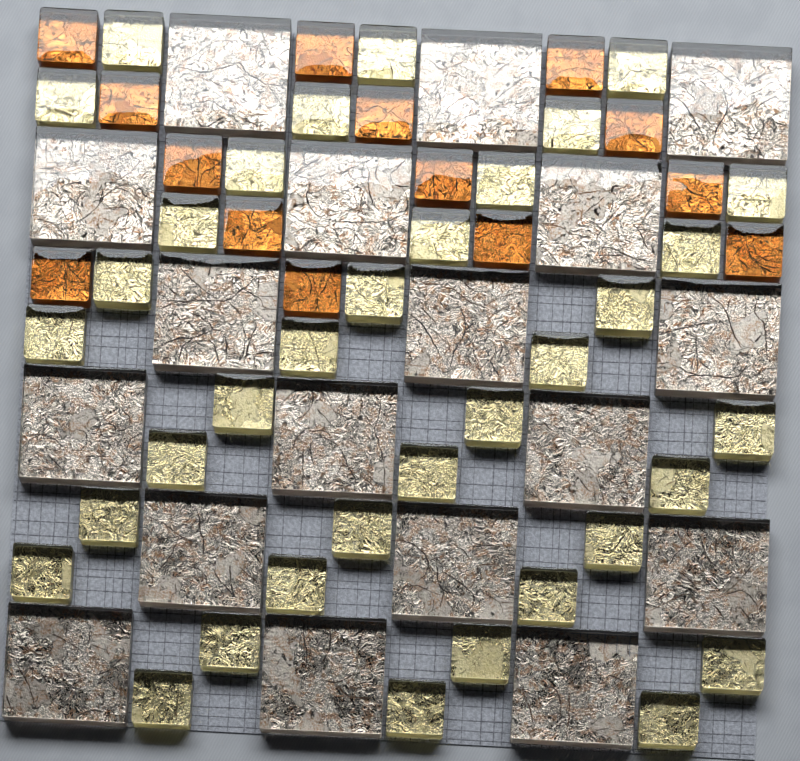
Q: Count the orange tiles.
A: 14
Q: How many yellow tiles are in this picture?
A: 36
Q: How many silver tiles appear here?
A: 18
